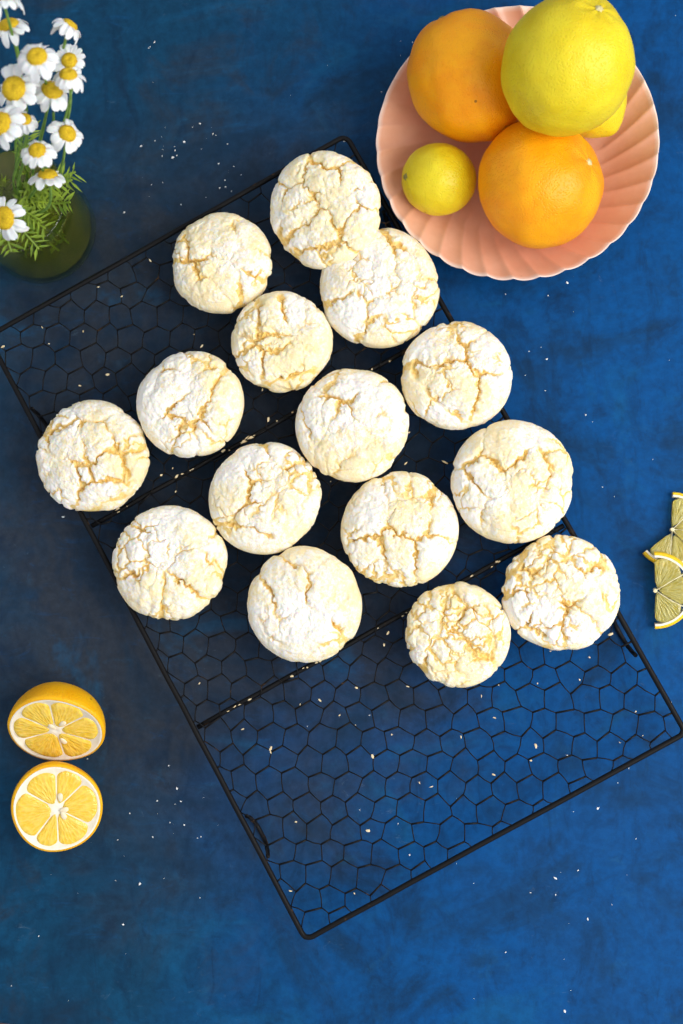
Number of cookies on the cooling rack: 15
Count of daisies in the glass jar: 14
